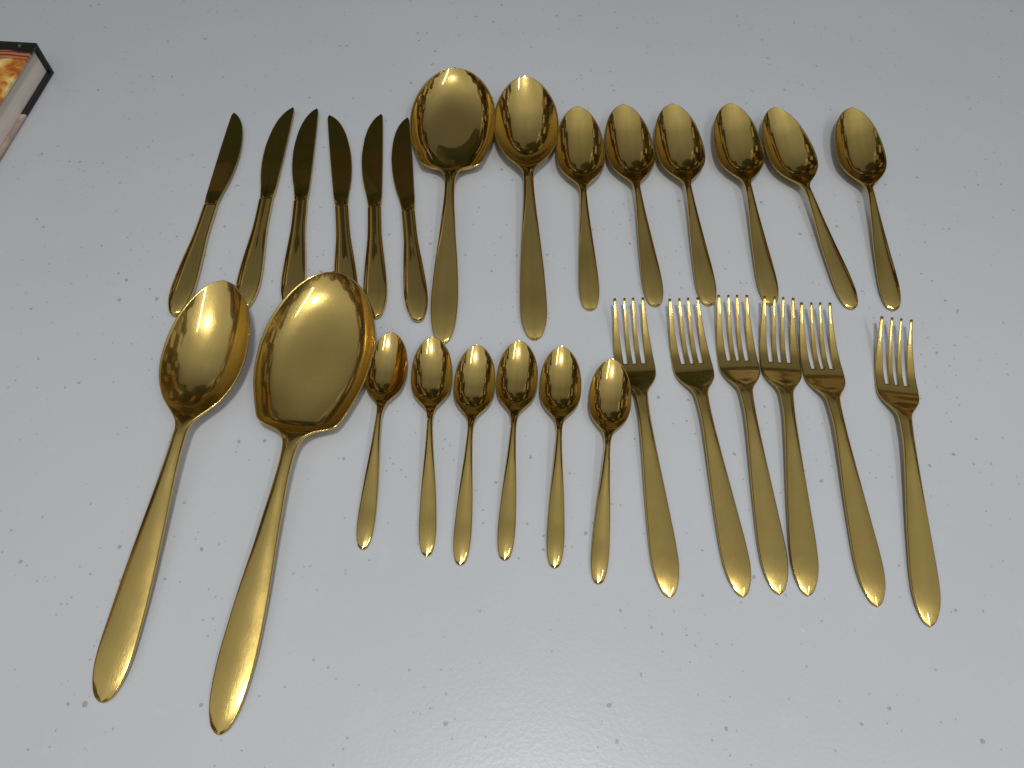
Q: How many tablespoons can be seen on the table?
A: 6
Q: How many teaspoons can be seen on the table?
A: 6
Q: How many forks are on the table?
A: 6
